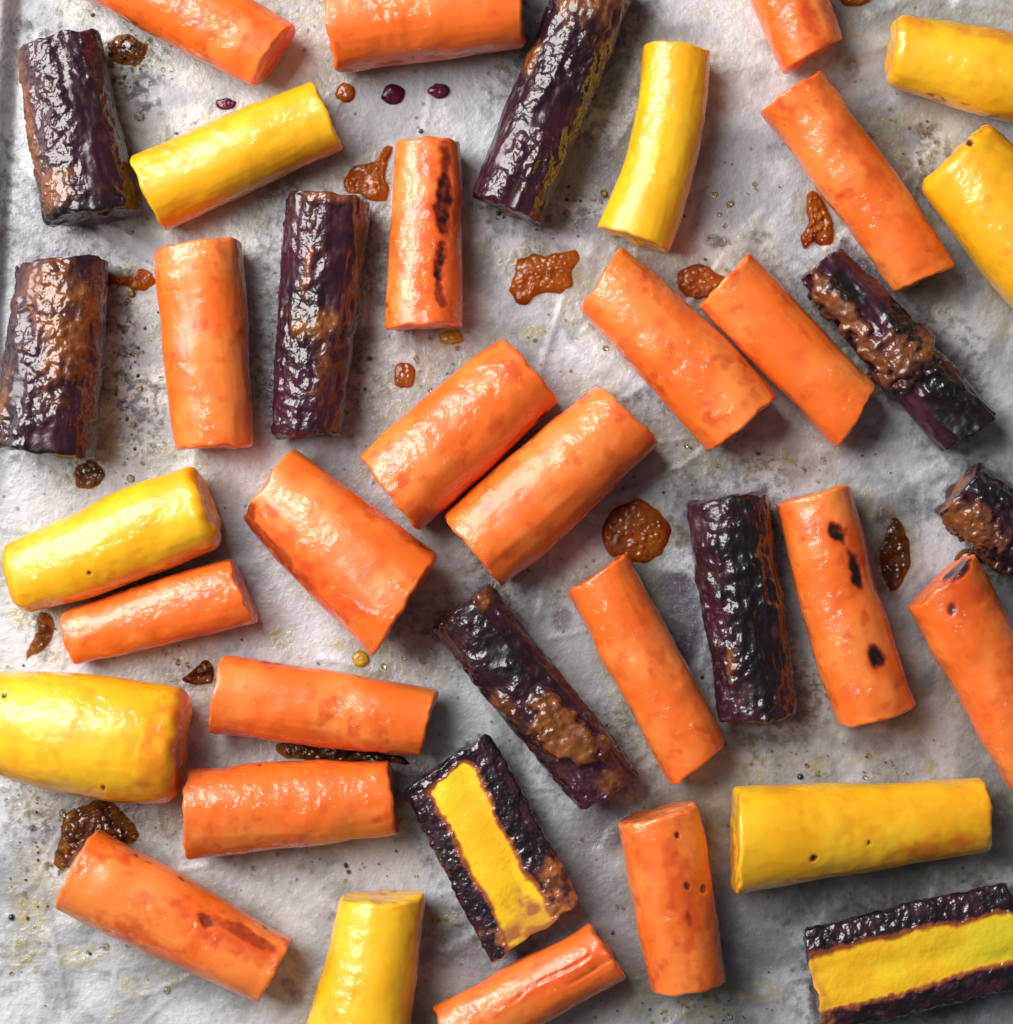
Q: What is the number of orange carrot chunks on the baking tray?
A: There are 20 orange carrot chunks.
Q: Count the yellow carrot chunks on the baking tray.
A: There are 8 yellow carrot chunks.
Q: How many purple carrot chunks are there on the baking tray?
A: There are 8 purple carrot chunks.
